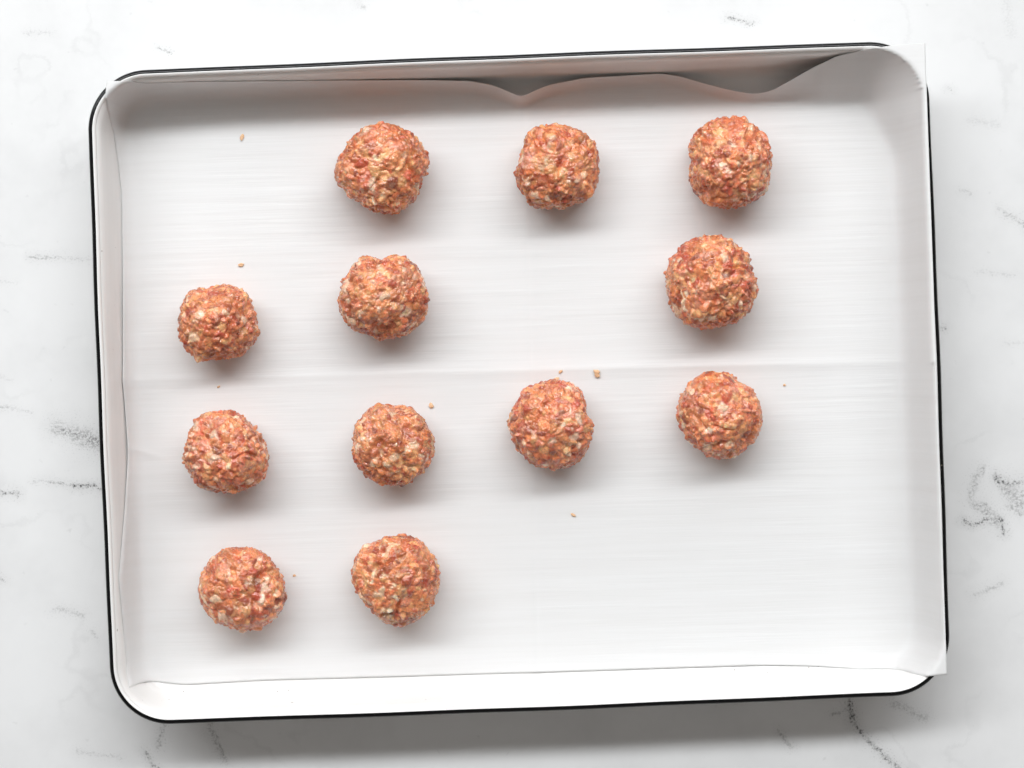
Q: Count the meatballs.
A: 12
